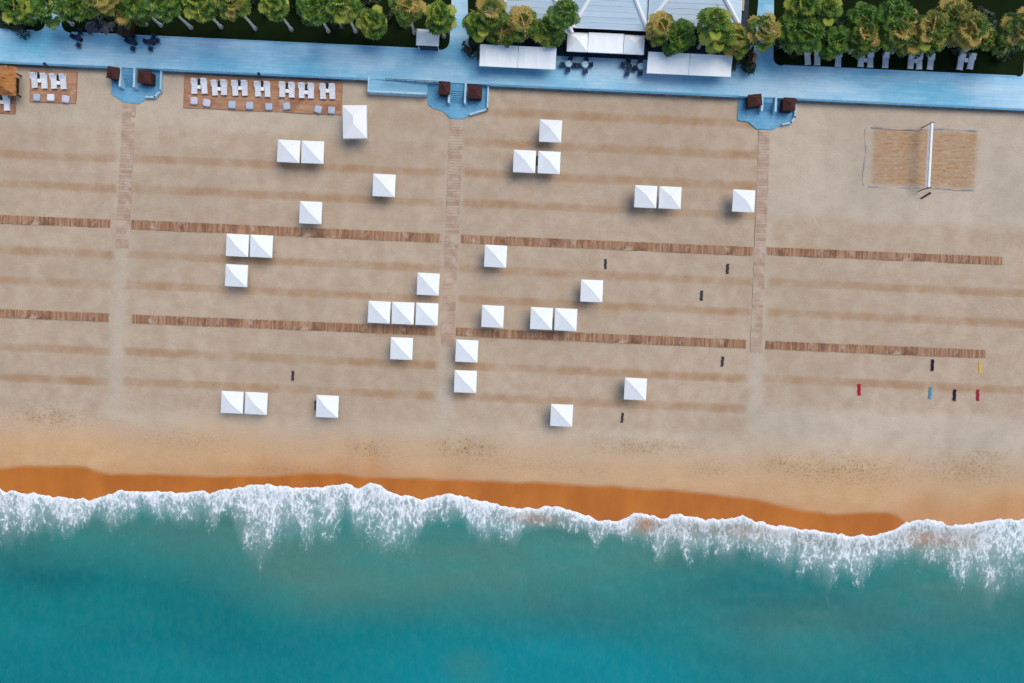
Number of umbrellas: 30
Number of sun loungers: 30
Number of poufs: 11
